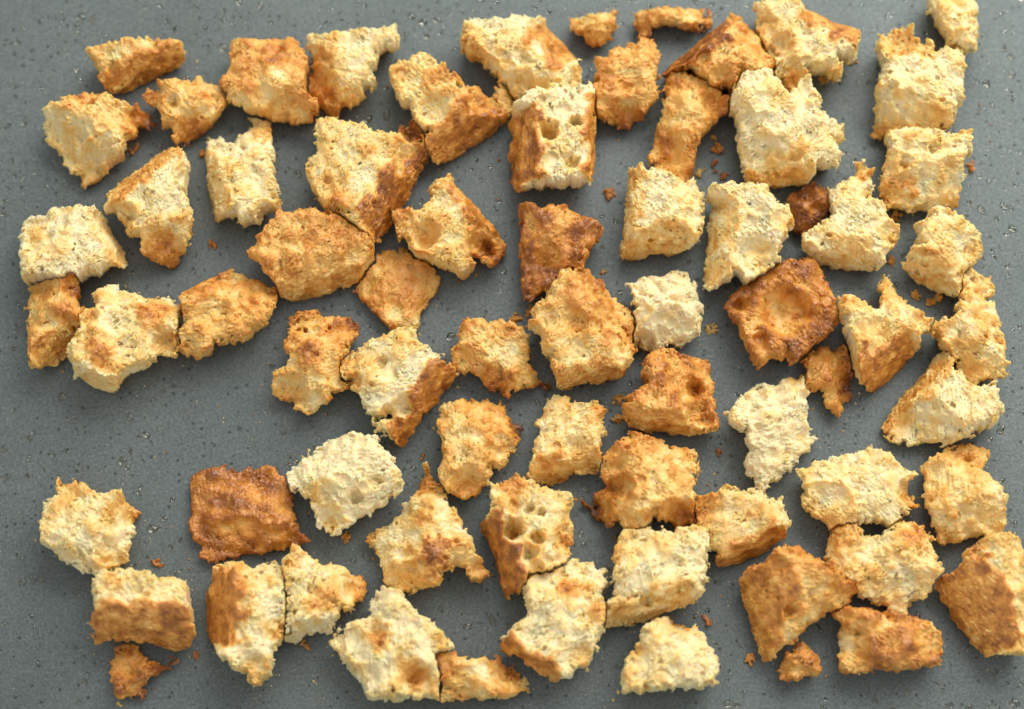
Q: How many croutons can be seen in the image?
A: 71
